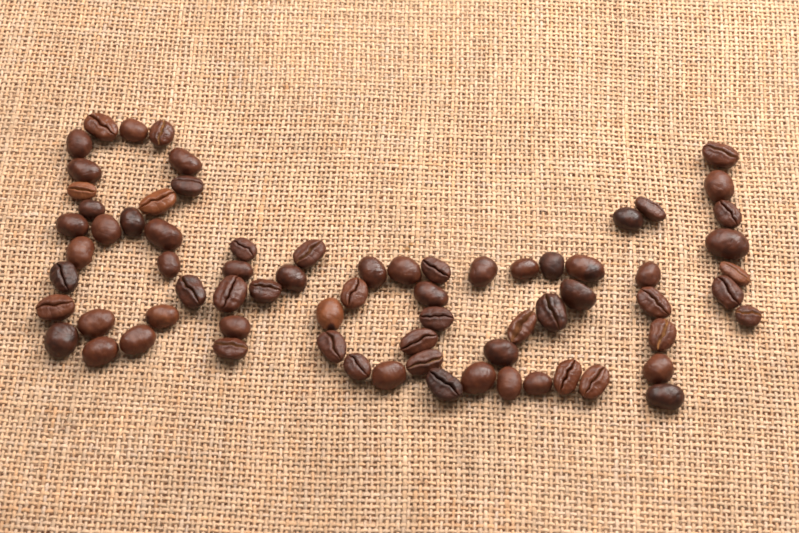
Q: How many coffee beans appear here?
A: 72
